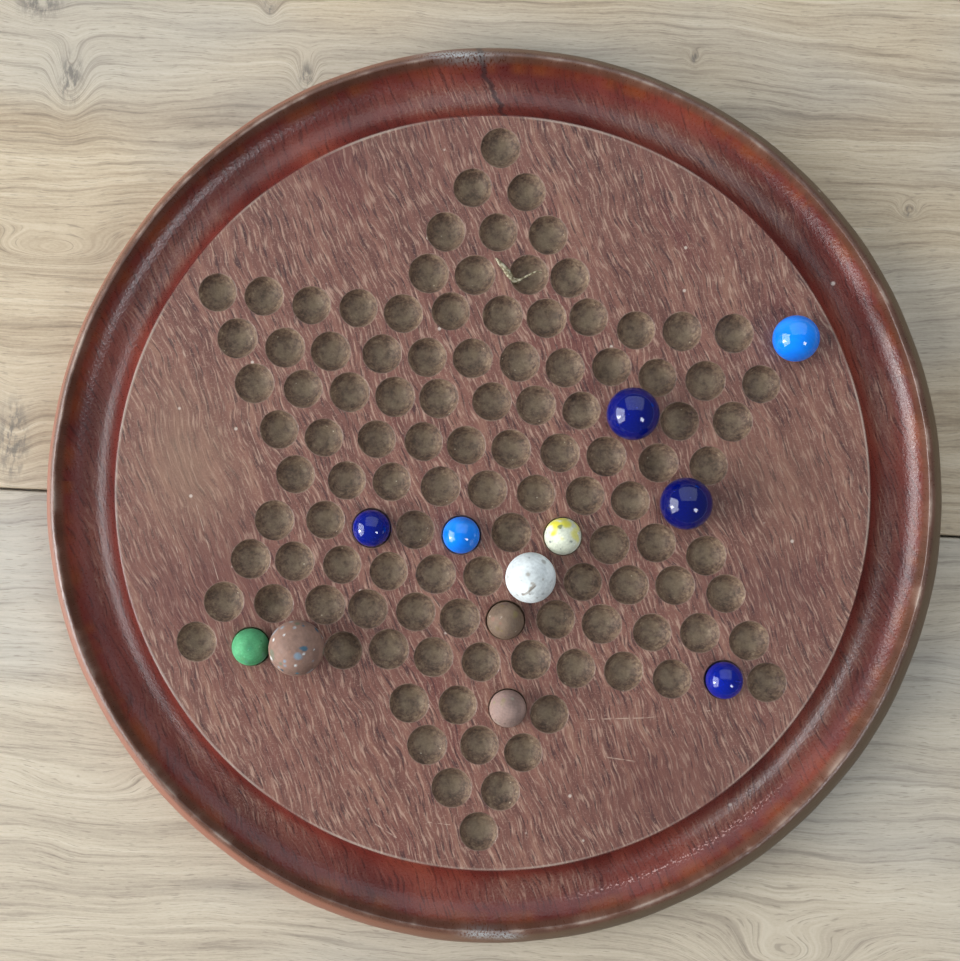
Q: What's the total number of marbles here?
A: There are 12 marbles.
